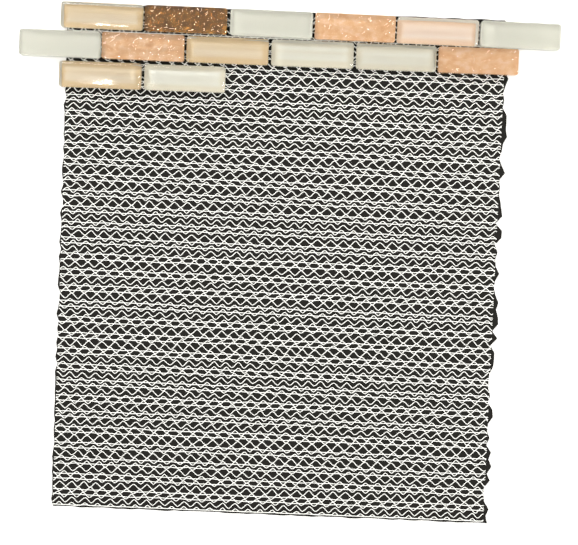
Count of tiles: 14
